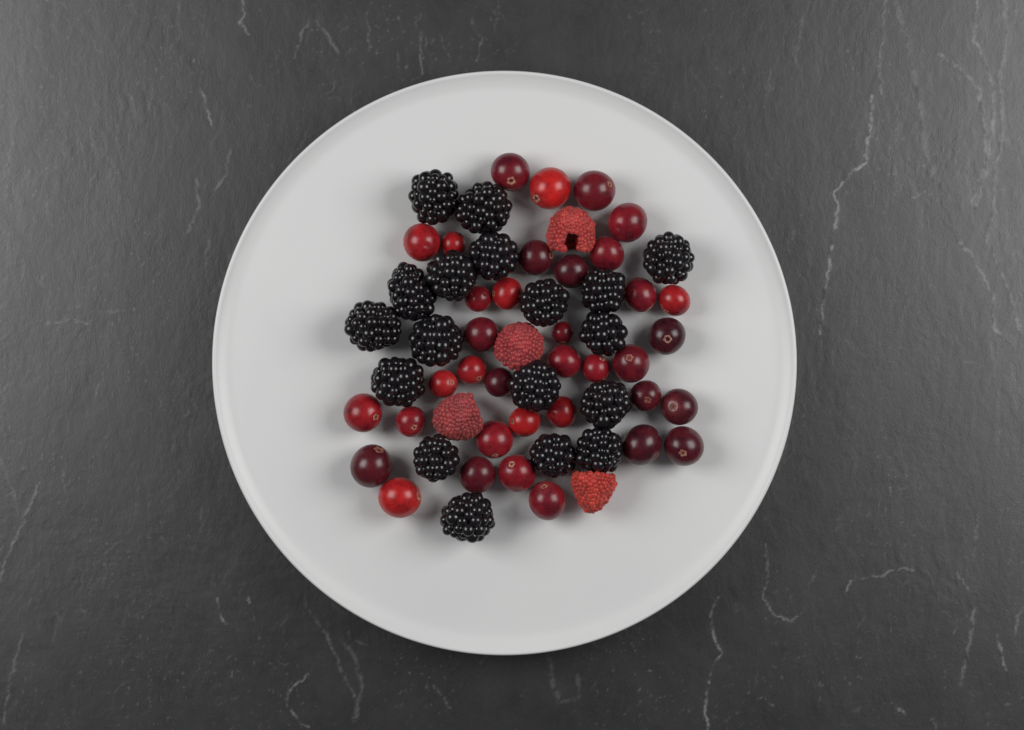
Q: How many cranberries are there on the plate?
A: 36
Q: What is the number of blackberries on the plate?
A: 18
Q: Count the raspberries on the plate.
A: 4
